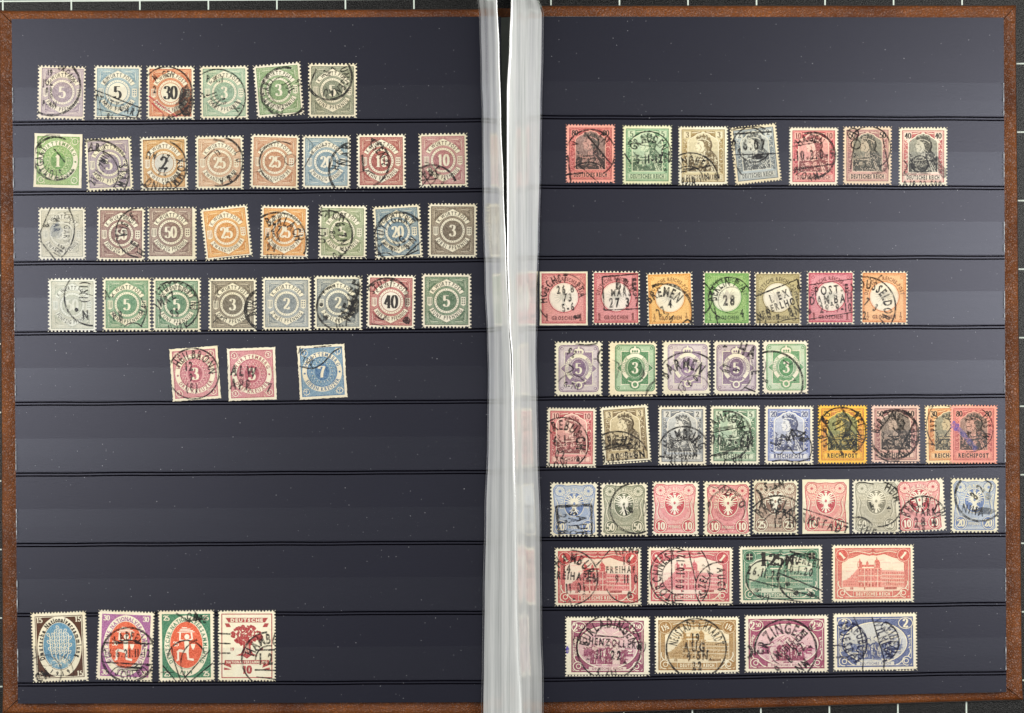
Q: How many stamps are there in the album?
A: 82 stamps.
